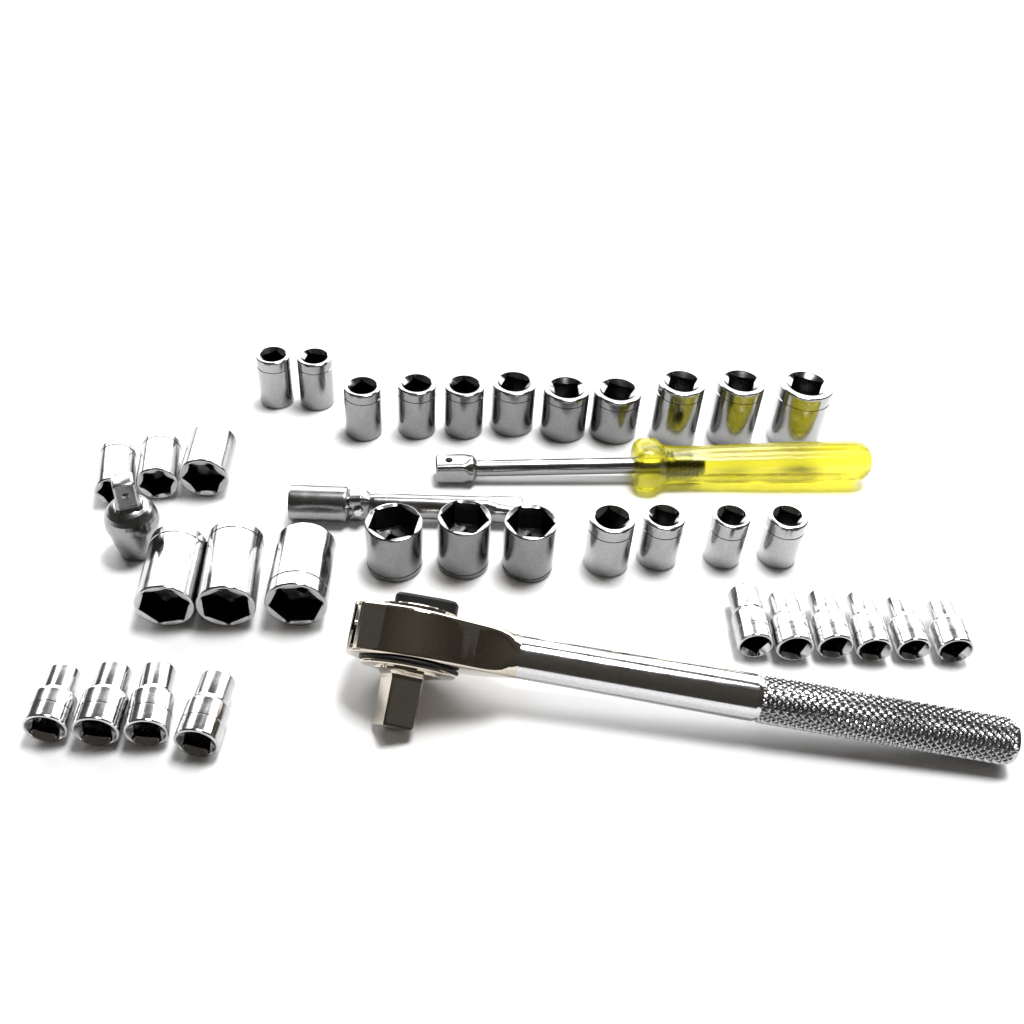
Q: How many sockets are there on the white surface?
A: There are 34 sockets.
